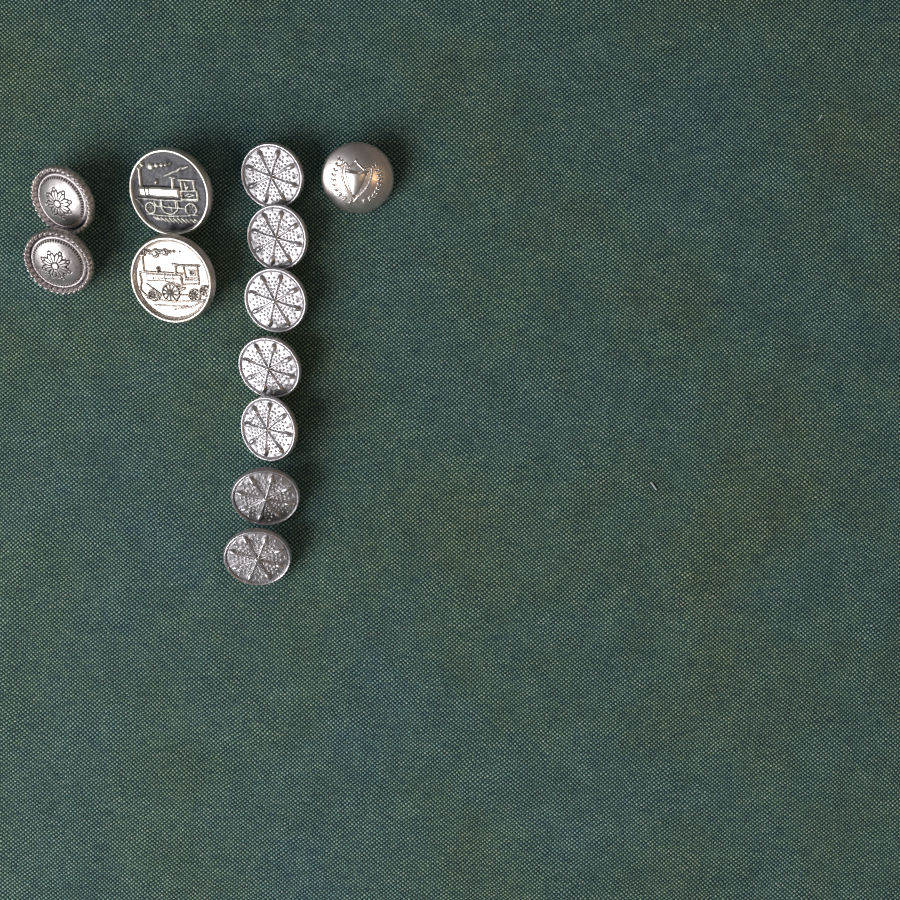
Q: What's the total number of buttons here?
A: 12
